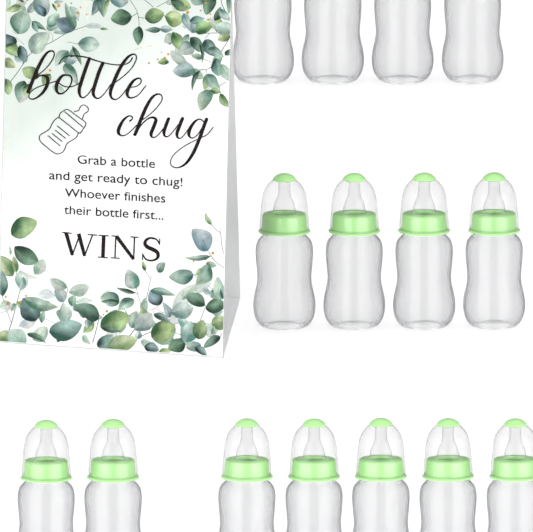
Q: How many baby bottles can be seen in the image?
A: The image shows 15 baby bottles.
